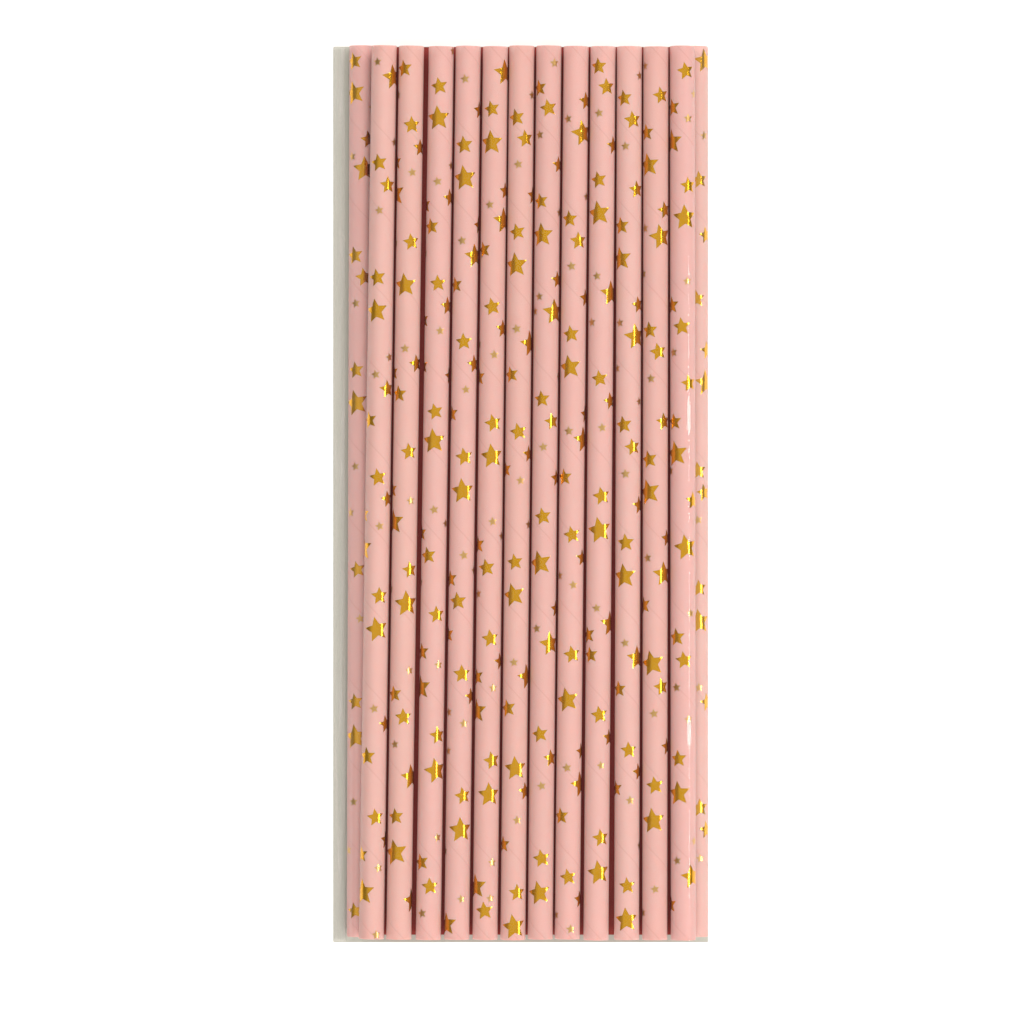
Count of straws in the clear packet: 14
